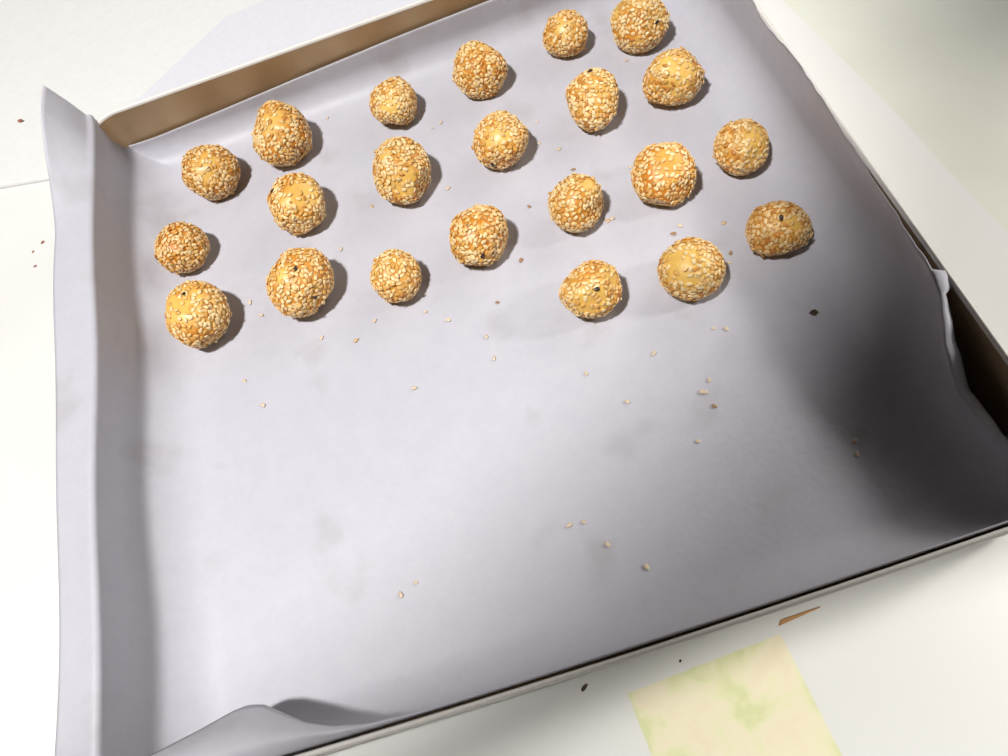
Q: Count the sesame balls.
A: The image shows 22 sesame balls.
